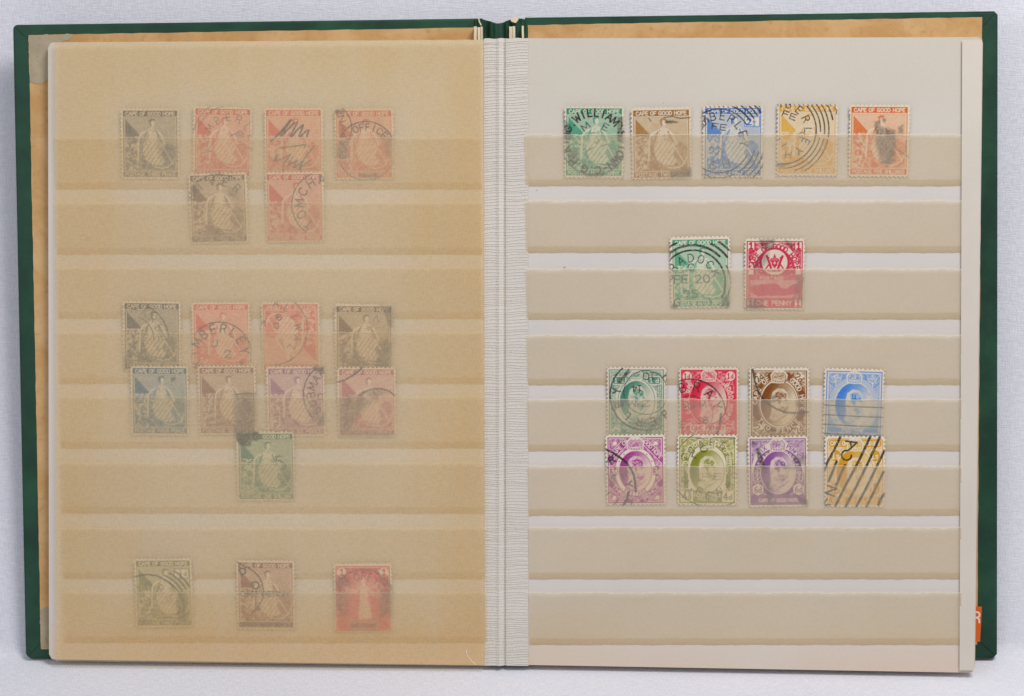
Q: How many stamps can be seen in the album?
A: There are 33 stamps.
